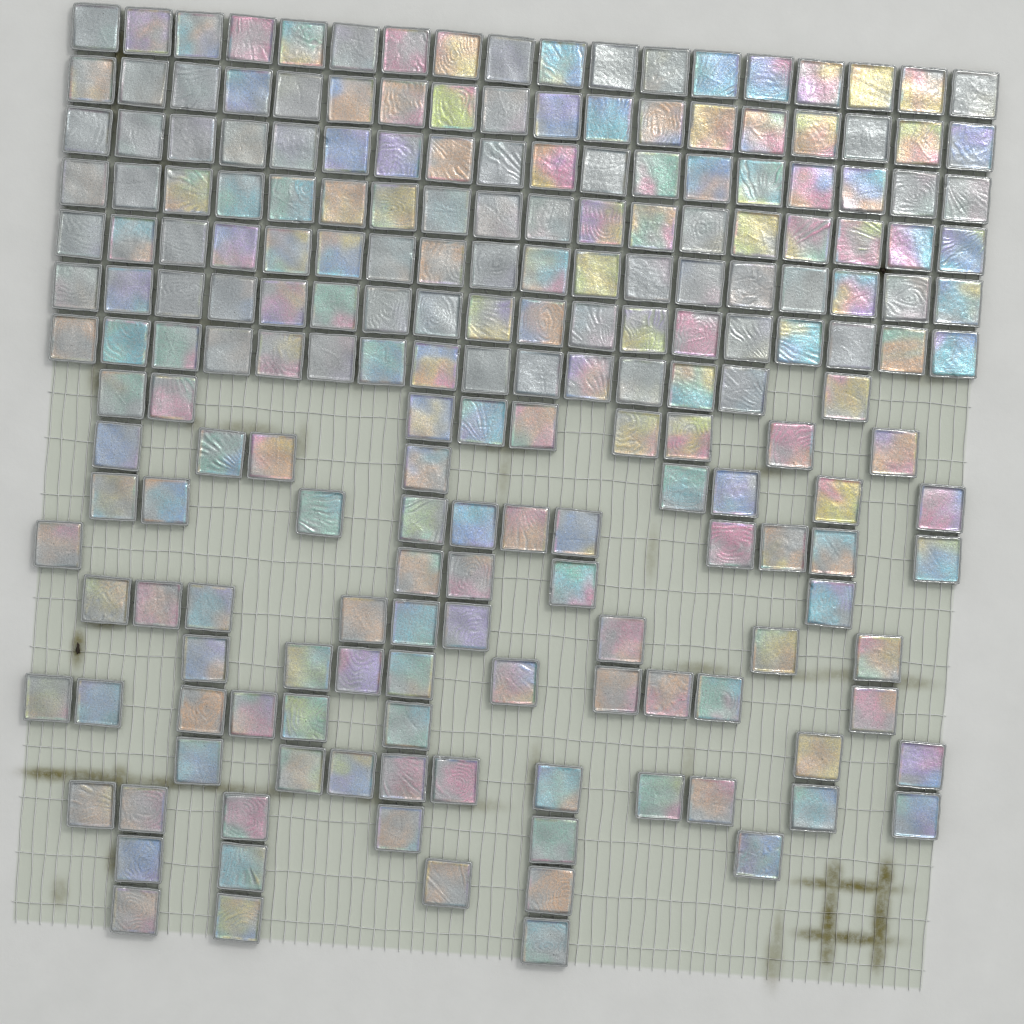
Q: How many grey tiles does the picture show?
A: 49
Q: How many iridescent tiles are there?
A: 156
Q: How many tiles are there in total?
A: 205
